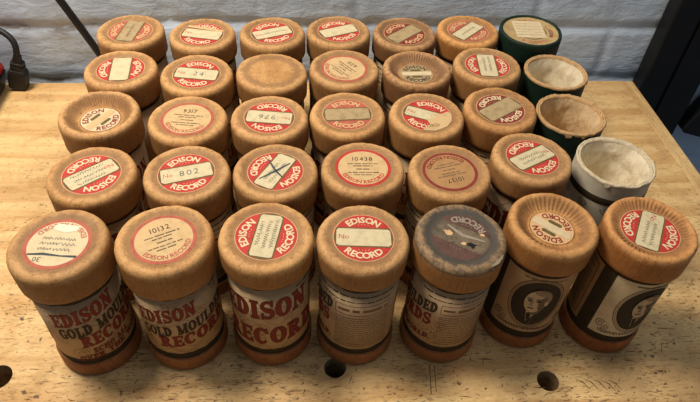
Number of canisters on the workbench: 35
